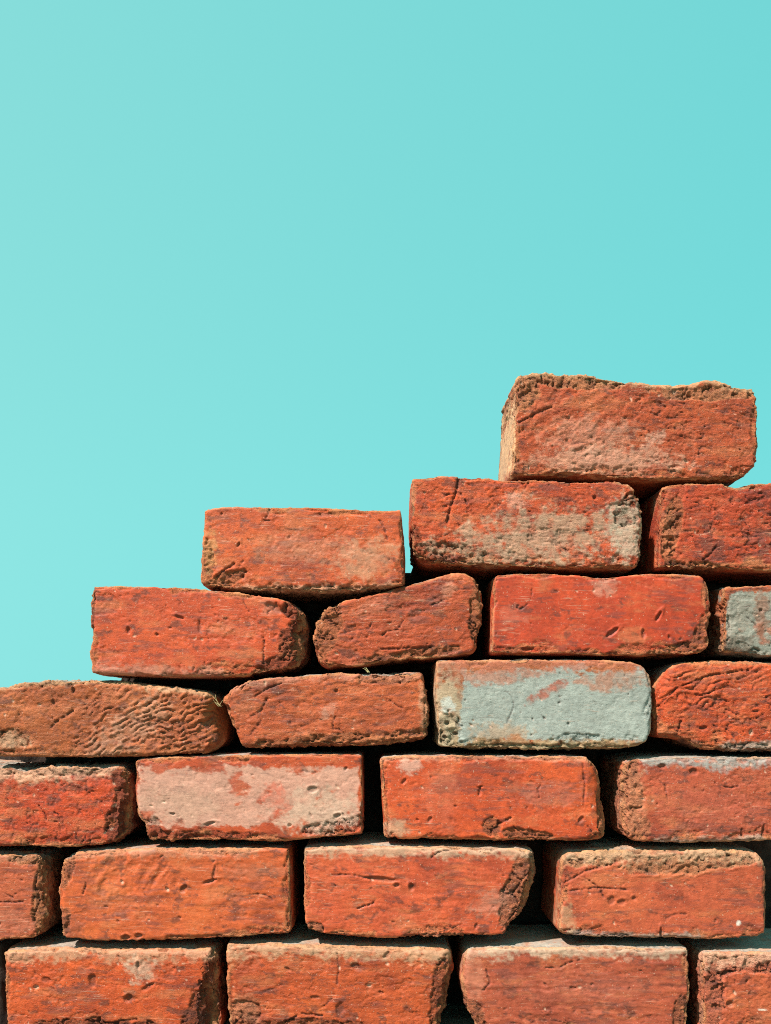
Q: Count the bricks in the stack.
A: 24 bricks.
